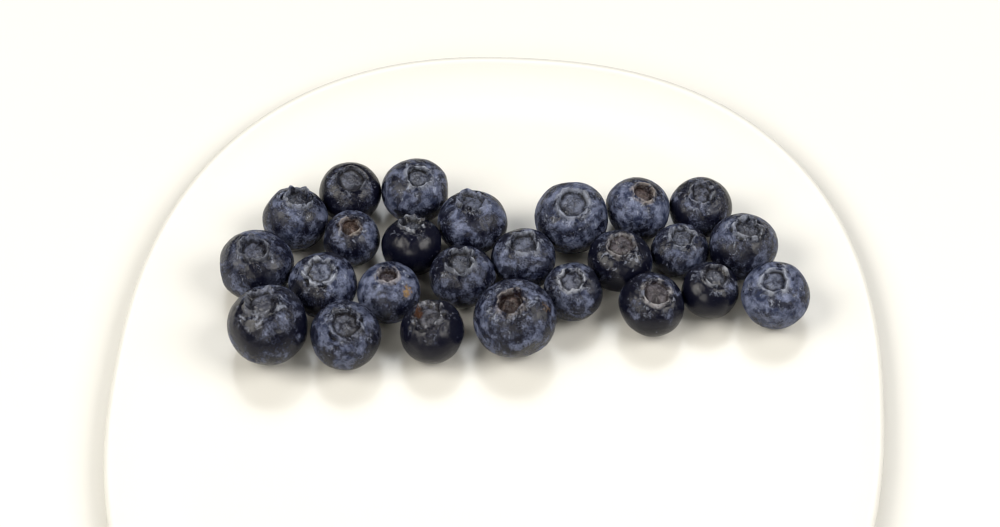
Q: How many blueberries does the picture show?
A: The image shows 25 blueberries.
